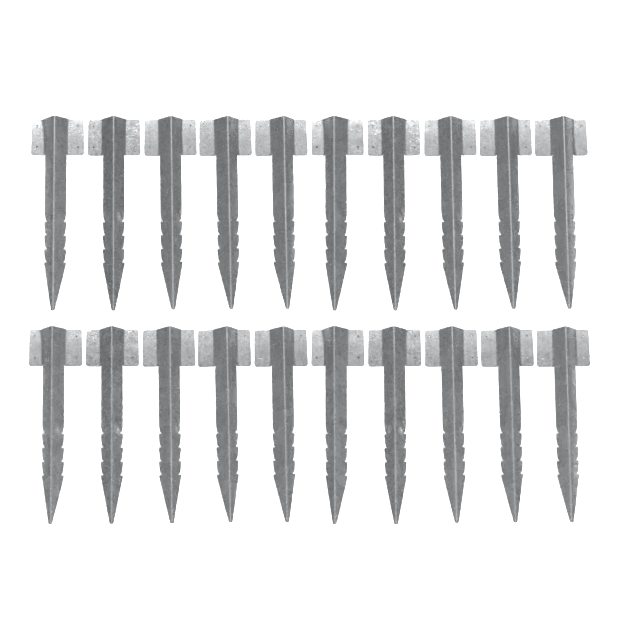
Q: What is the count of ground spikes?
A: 20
